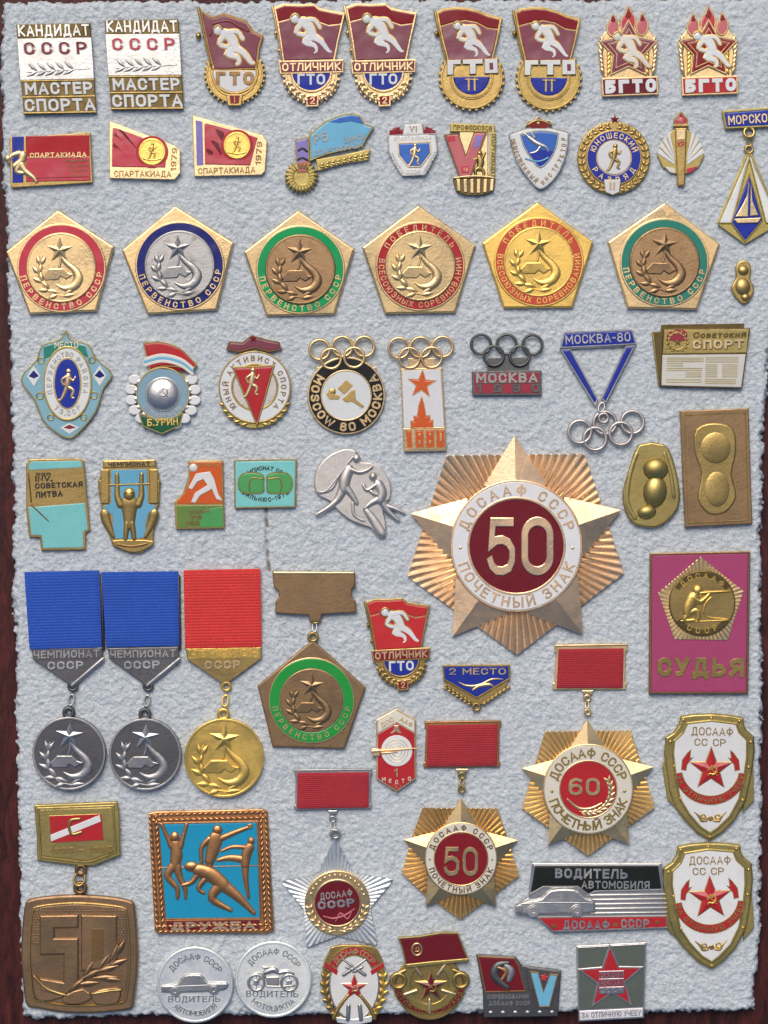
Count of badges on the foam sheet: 64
